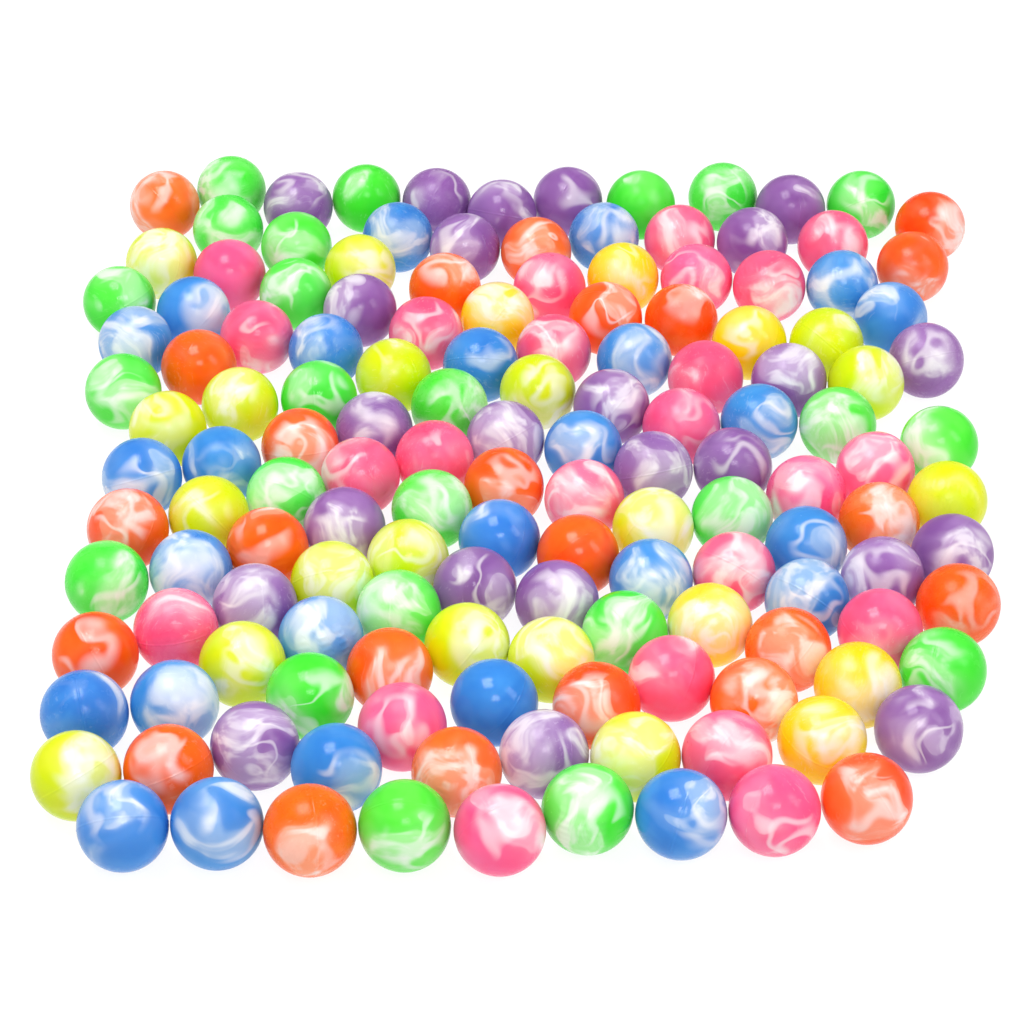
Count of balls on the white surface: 146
